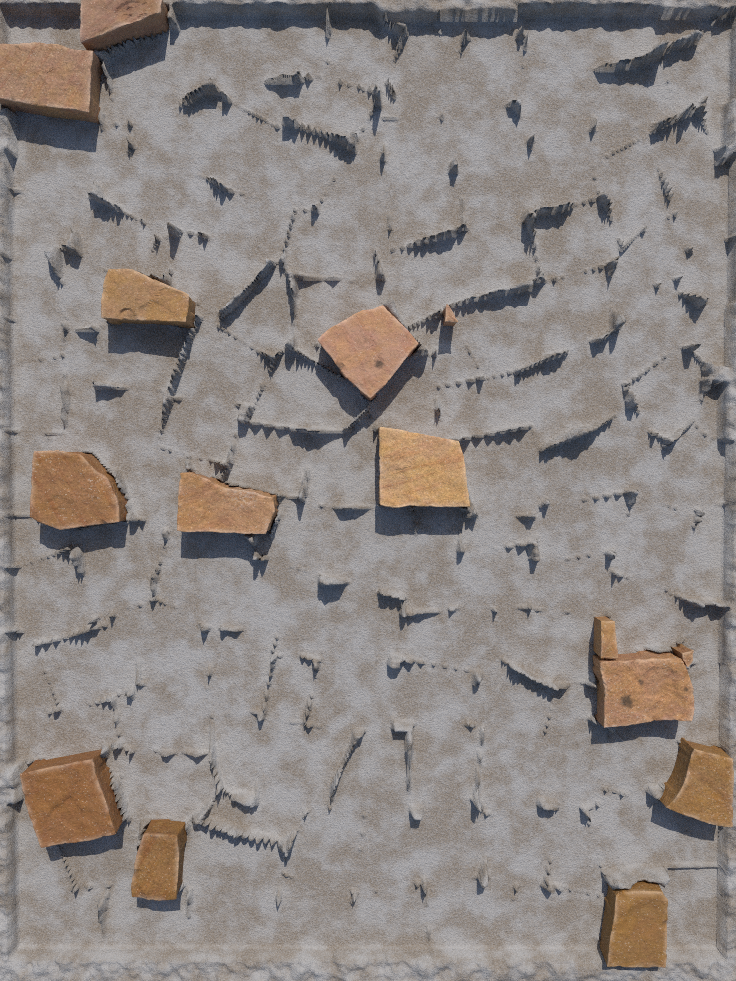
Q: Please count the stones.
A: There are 15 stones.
